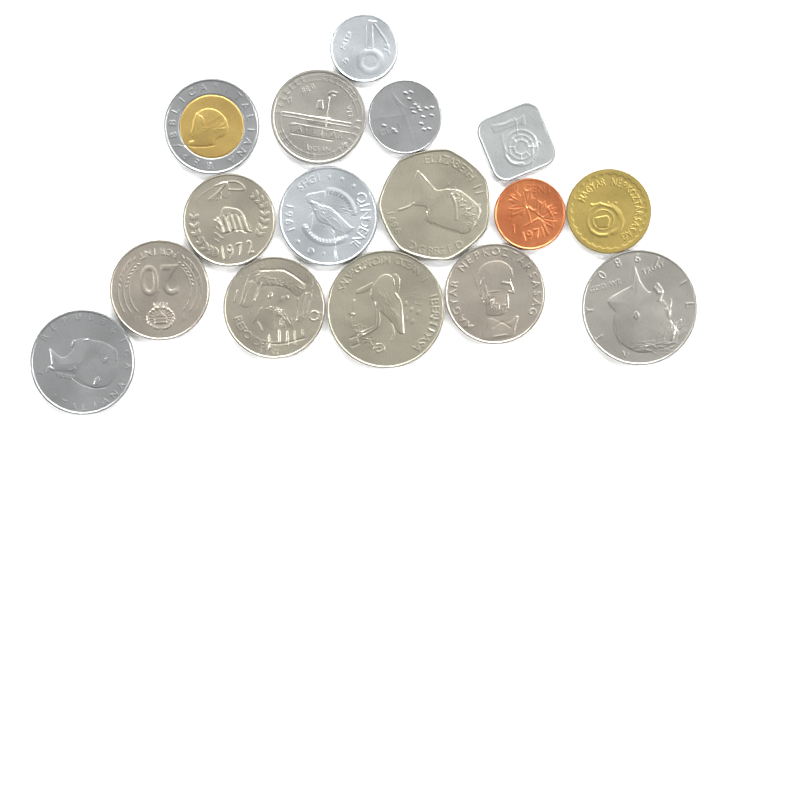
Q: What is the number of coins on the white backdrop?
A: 16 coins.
